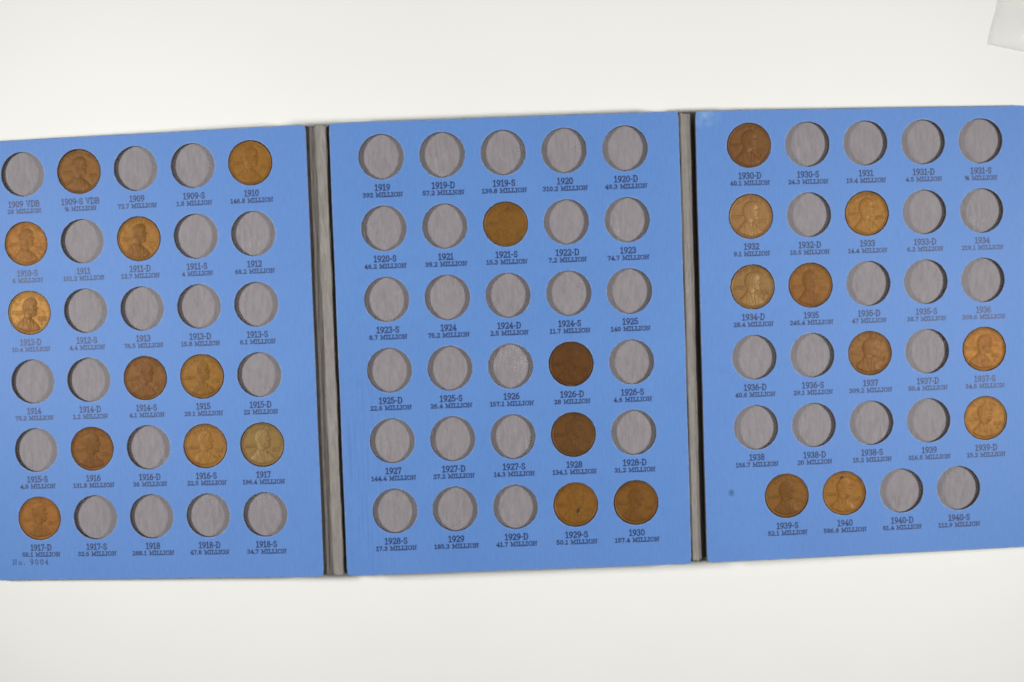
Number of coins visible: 26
